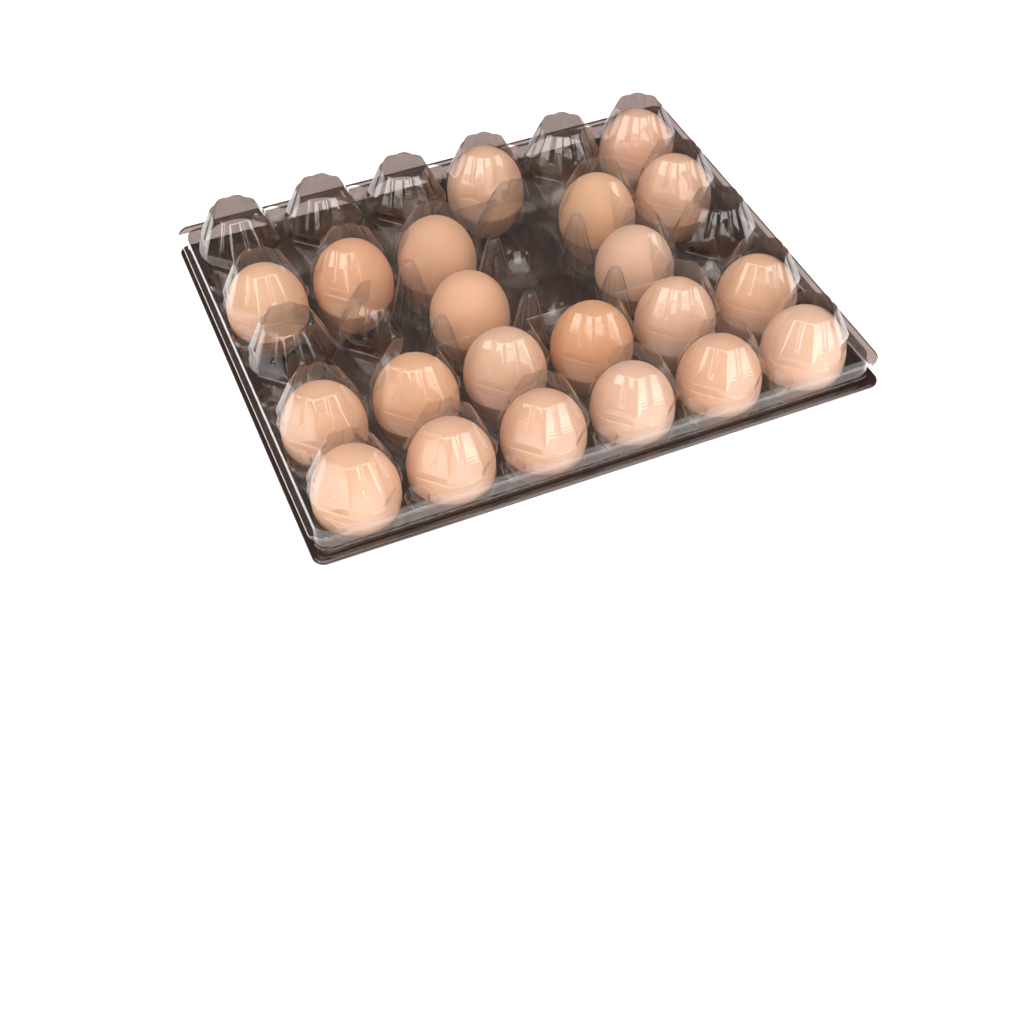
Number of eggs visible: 21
